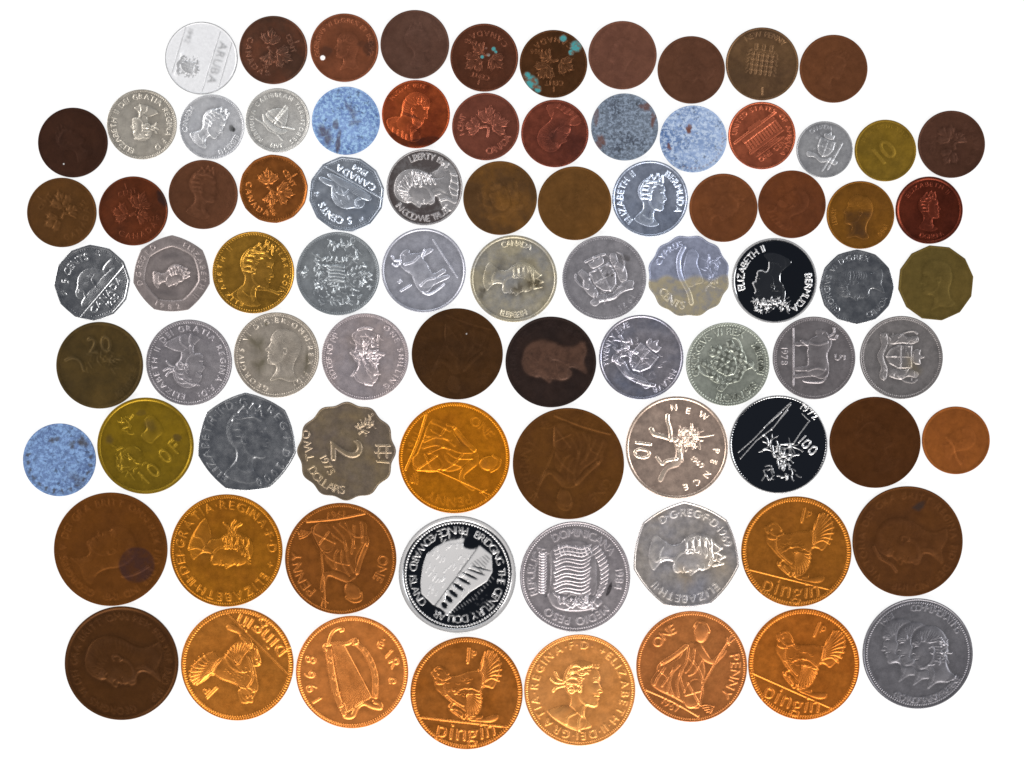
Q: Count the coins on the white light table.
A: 84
